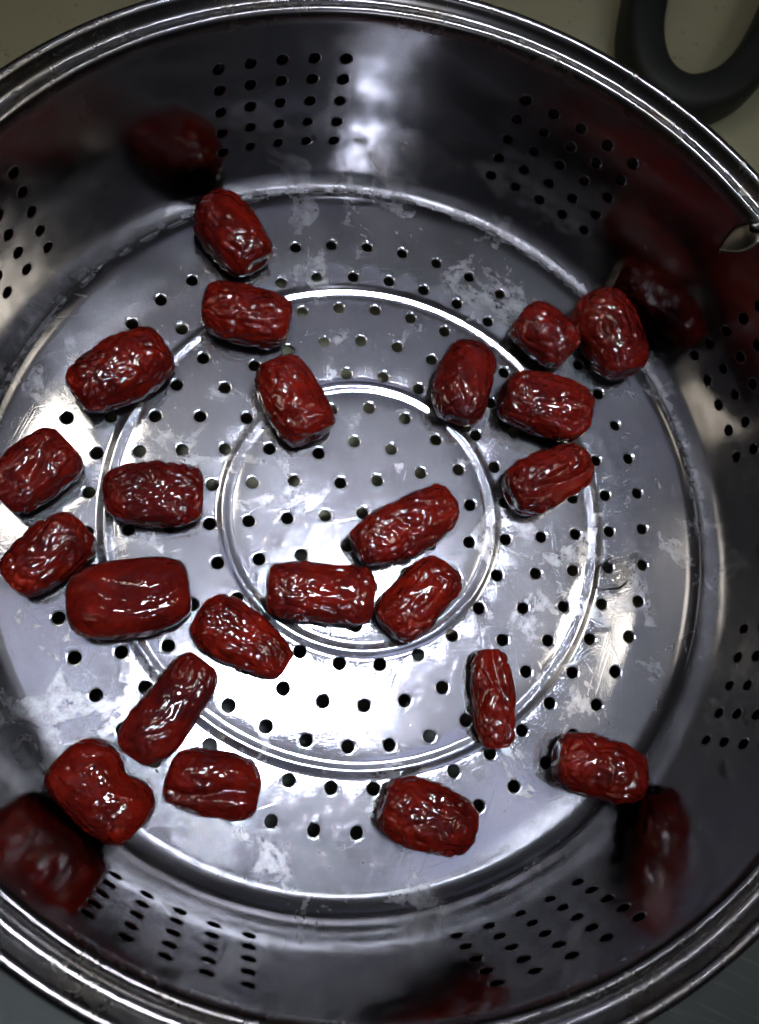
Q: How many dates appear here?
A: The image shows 23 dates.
